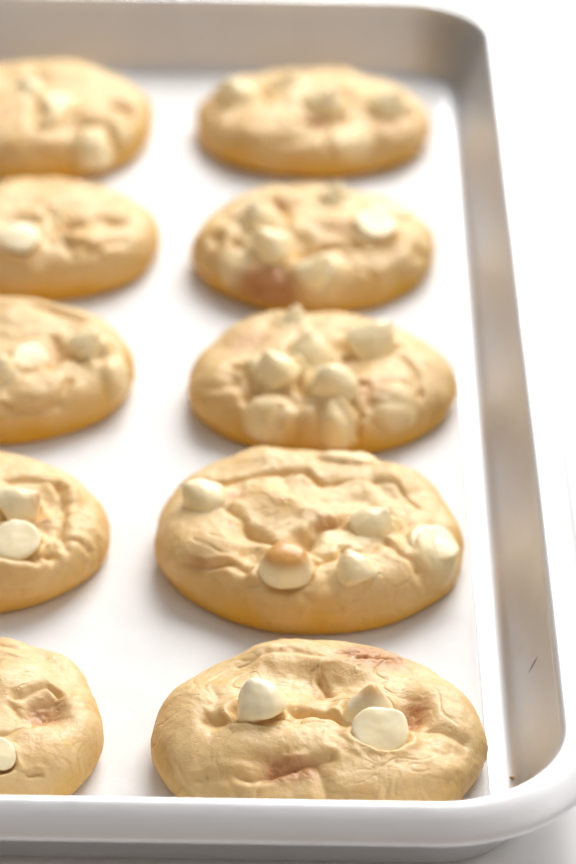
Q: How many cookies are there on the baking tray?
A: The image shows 10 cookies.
